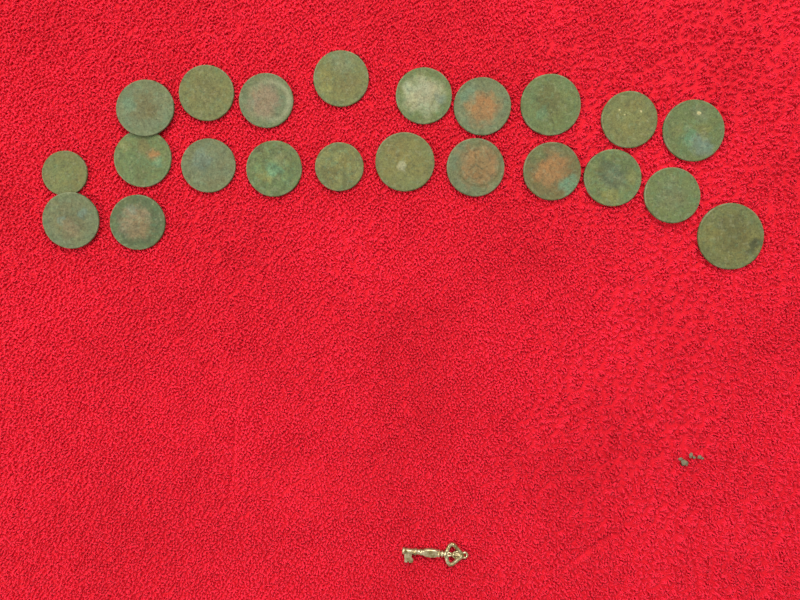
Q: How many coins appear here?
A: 22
